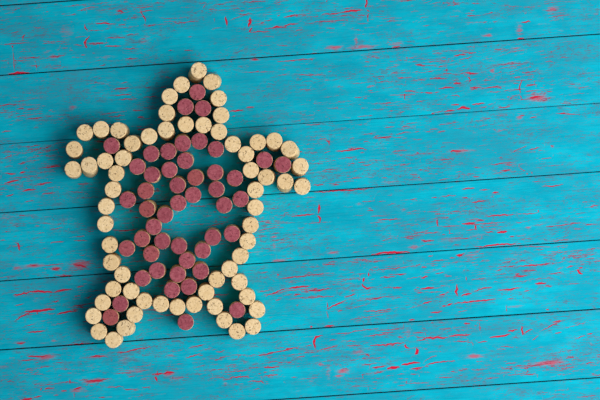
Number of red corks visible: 48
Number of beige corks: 65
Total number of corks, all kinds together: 113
